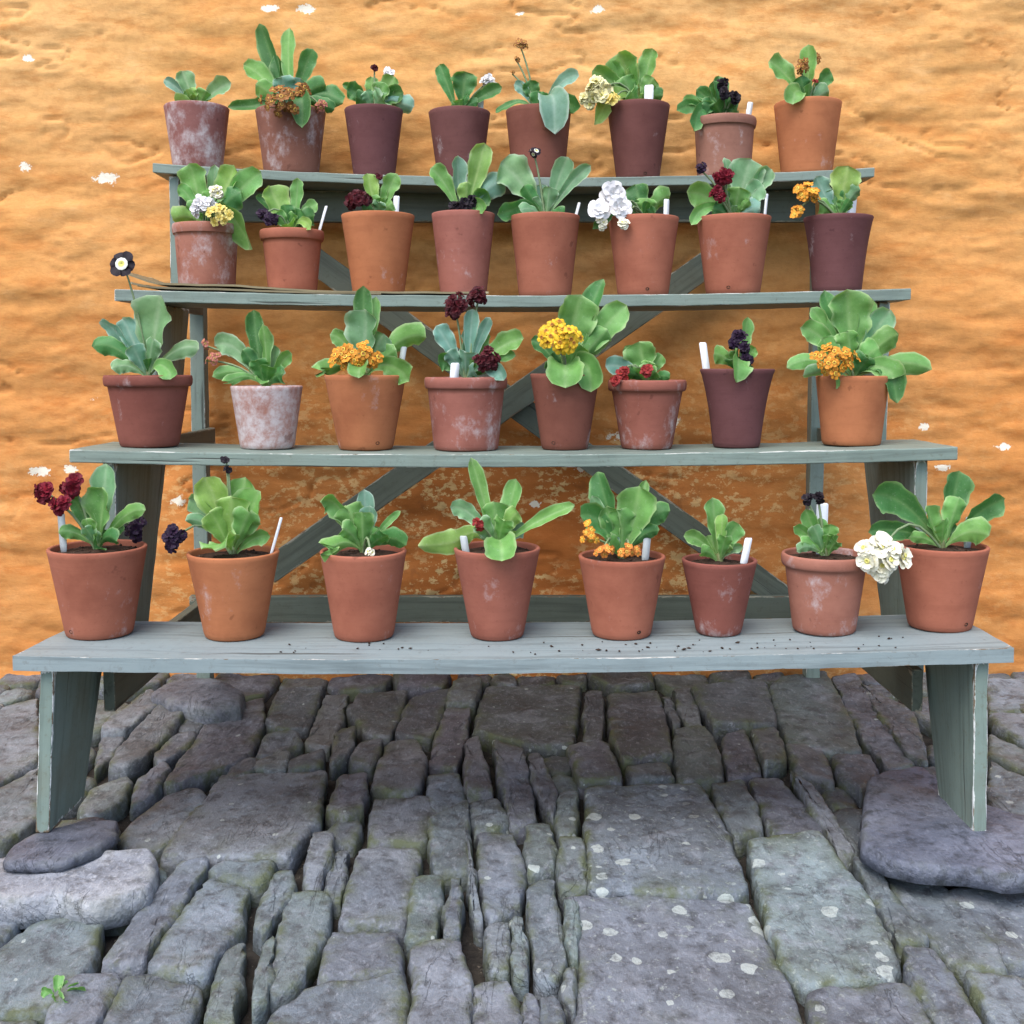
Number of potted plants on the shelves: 32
